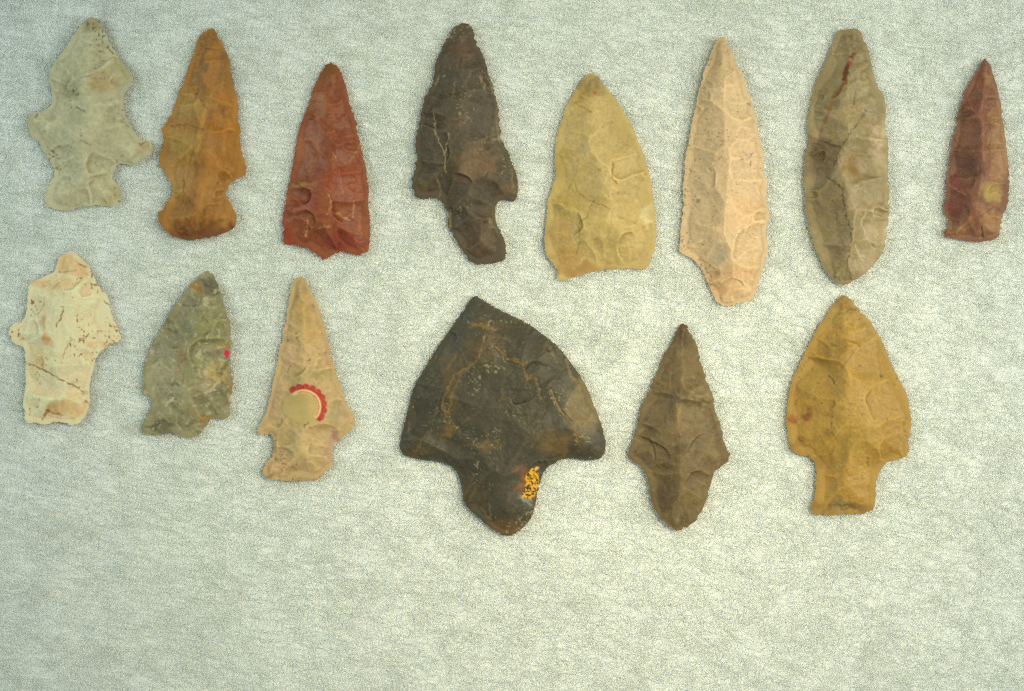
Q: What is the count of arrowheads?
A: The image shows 14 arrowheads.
